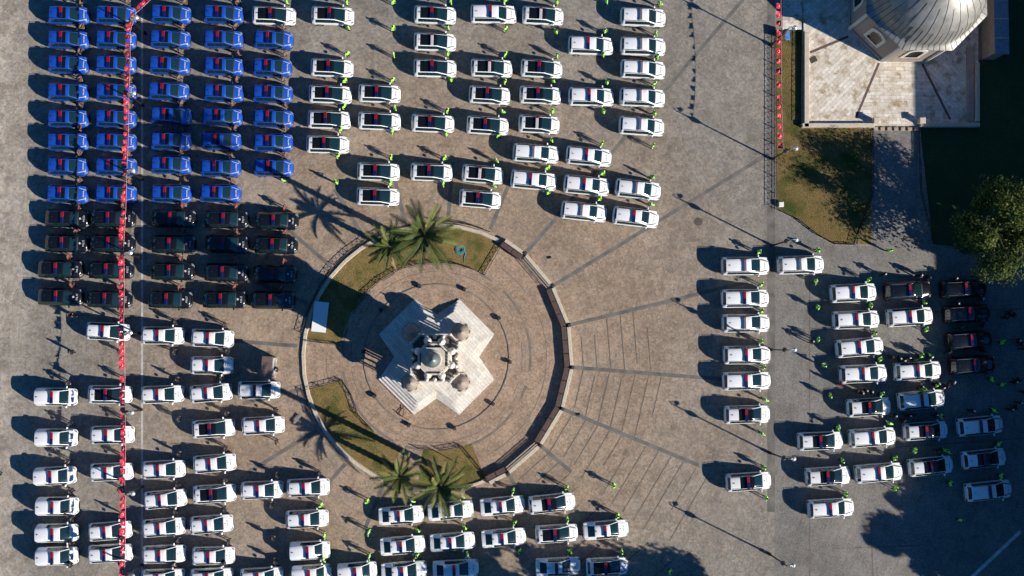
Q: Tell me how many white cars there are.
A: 115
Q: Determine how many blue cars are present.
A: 38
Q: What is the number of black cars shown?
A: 25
